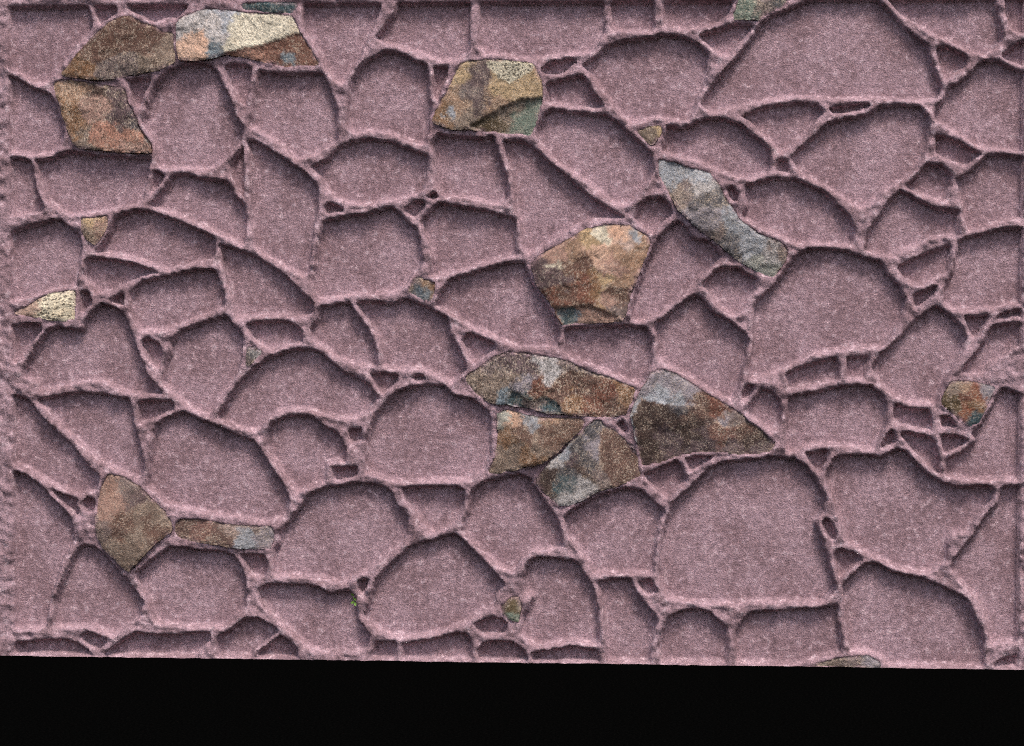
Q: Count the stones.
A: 22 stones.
